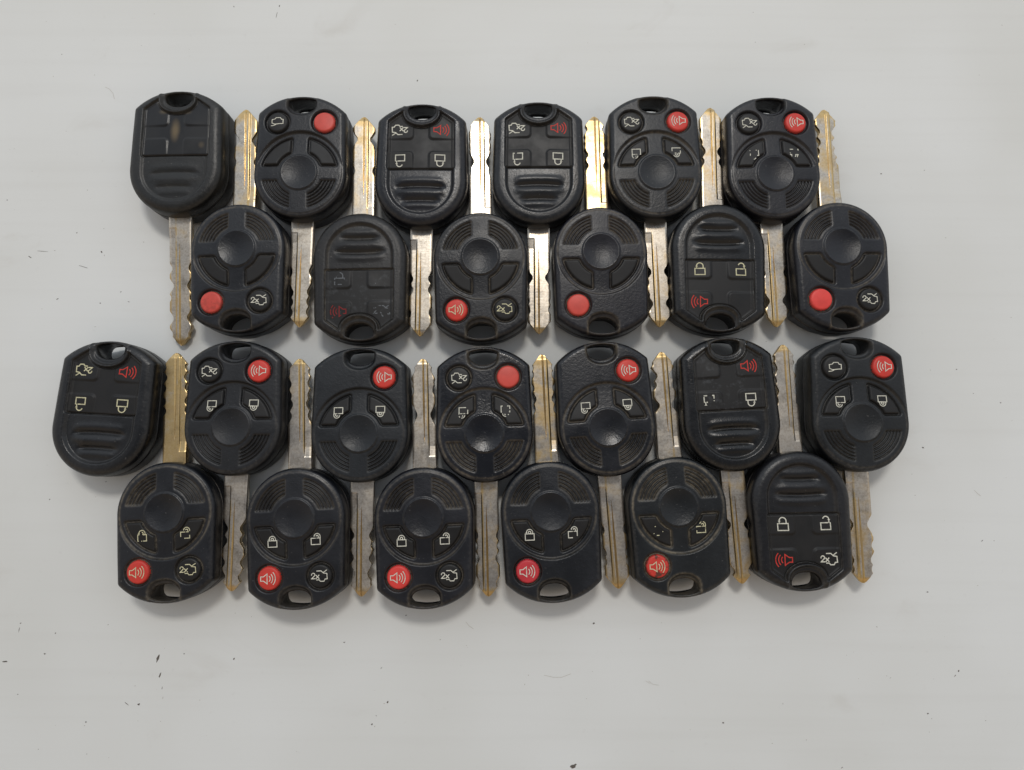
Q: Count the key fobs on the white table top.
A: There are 25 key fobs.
